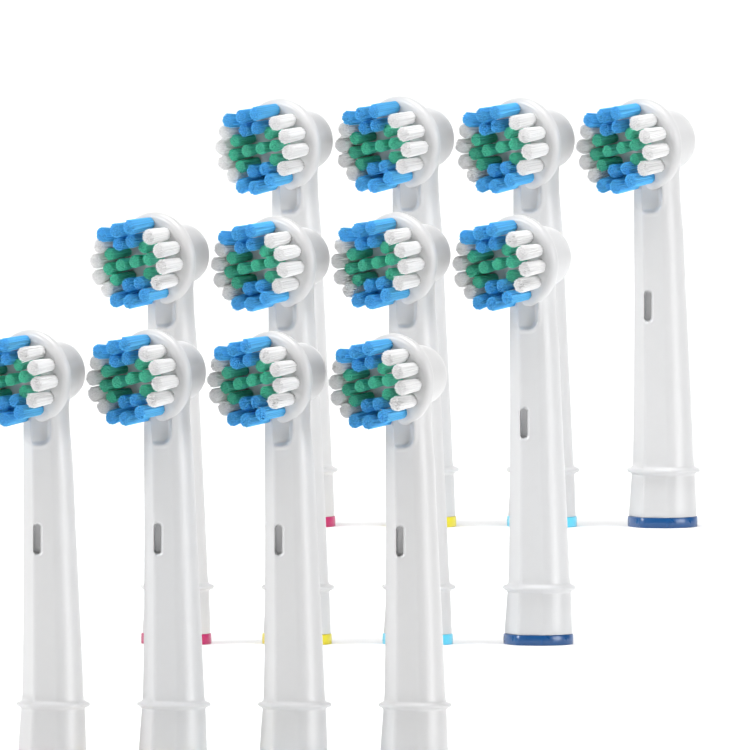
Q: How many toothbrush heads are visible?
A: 12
